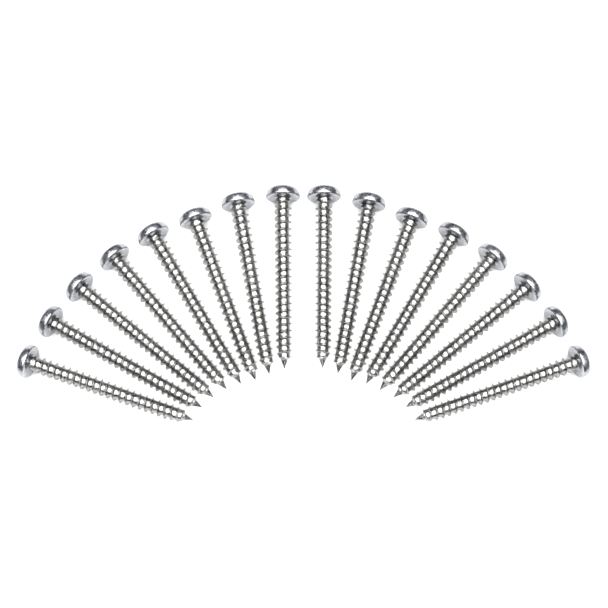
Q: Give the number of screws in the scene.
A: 16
